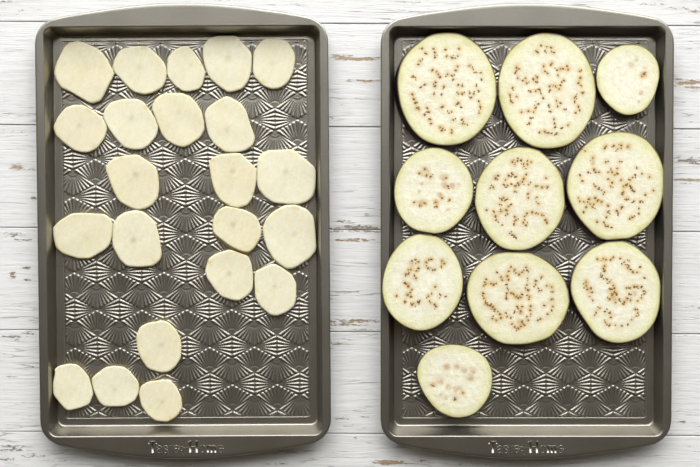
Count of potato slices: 22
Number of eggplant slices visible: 10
